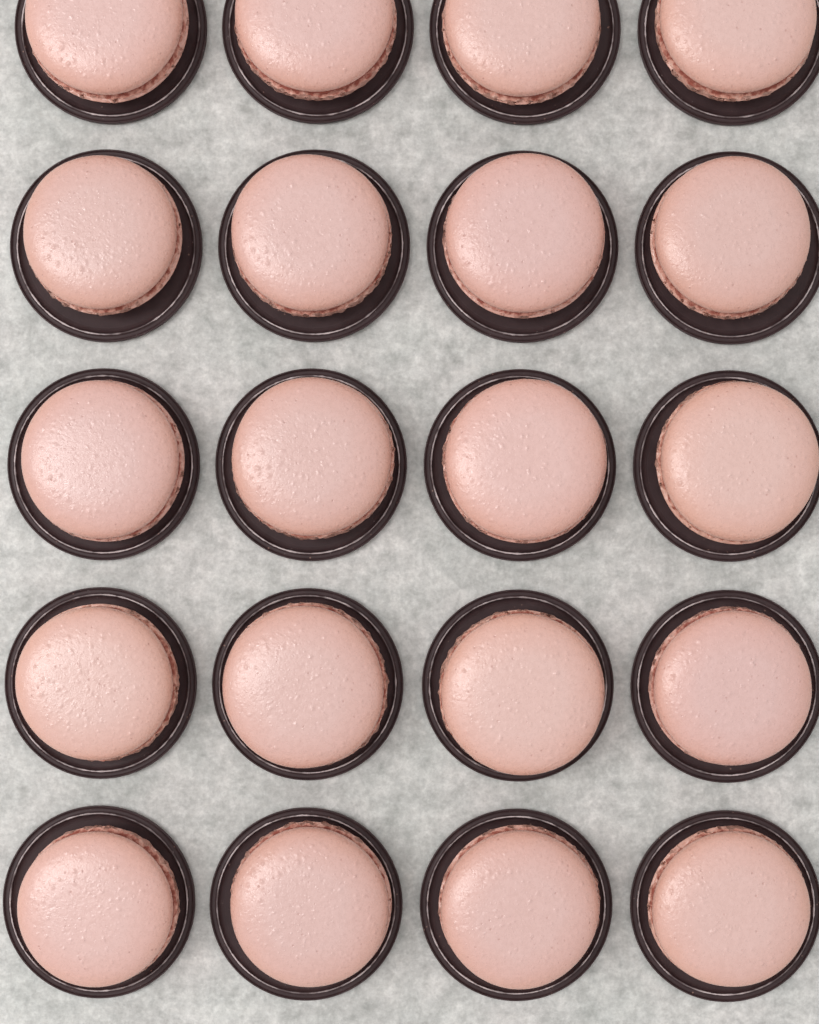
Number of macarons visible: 20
